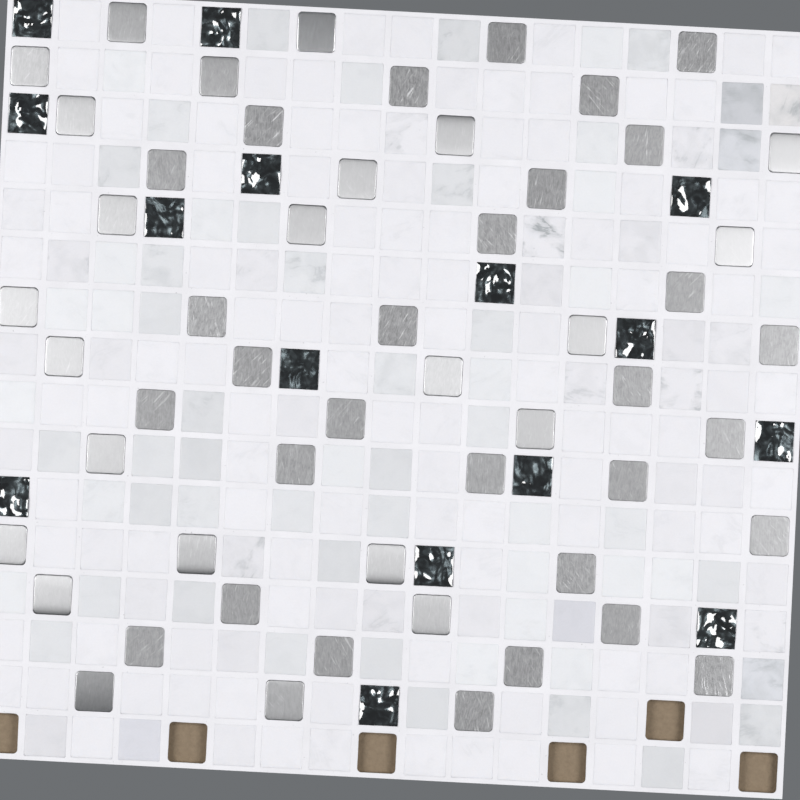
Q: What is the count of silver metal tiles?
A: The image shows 54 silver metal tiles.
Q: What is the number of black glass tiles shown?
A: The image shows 15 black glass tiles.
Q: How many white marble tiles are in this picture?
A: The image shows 197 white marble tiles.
